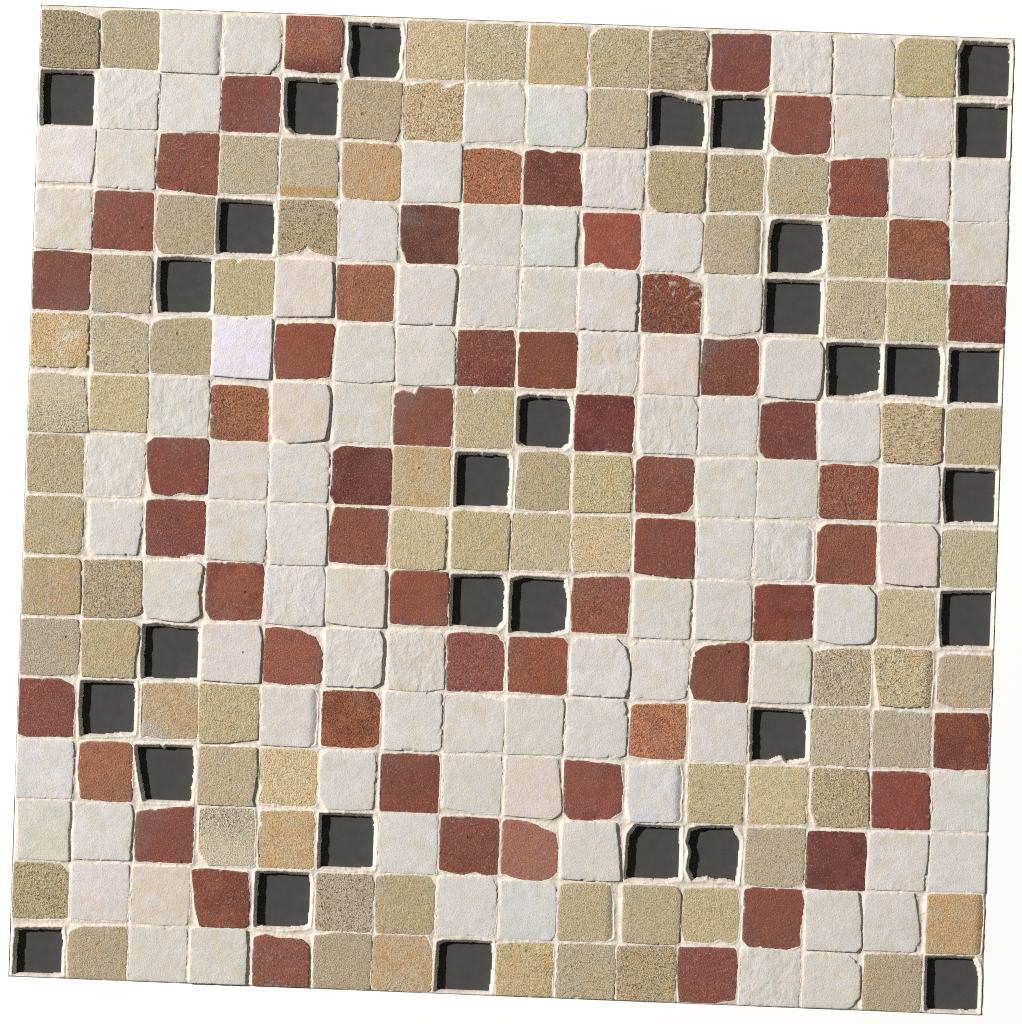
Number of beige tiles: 77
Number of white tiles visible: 92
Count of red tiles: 56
